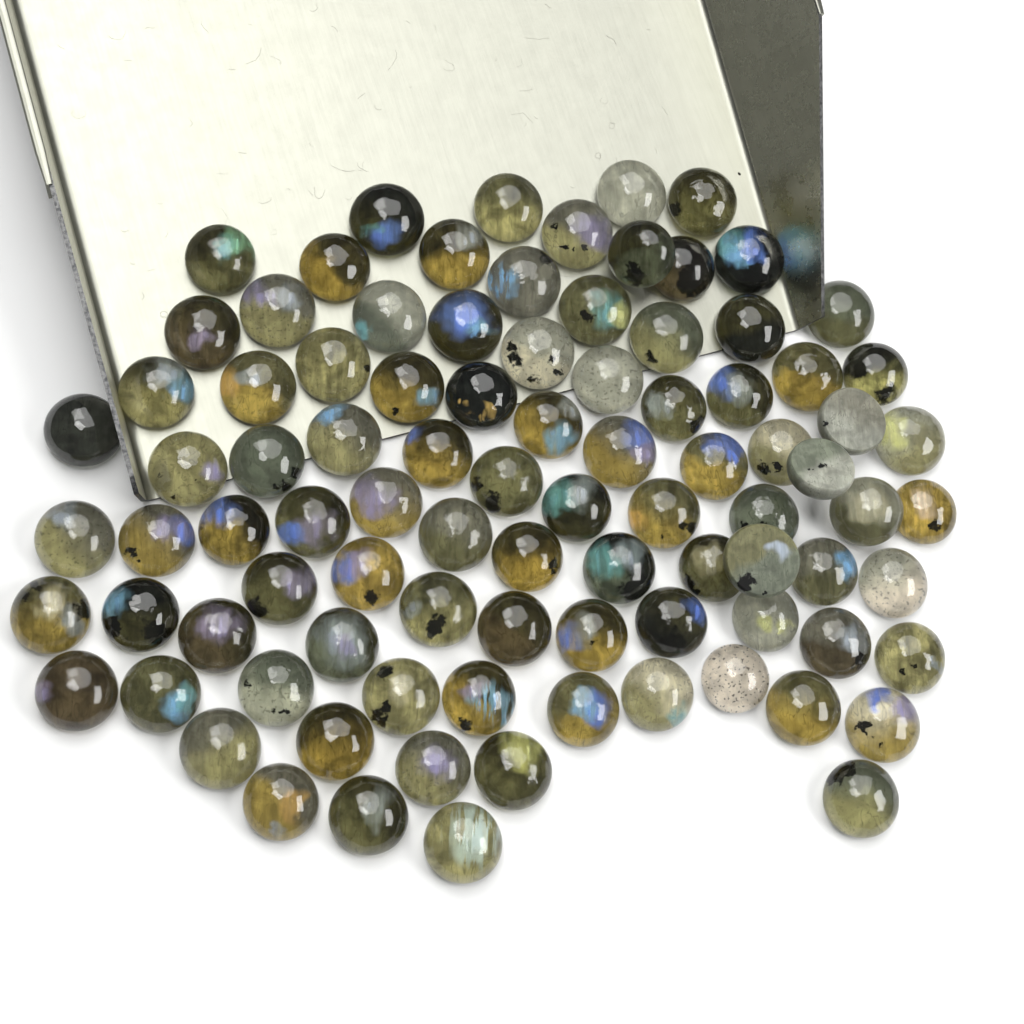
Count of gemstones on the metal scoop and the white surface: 92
